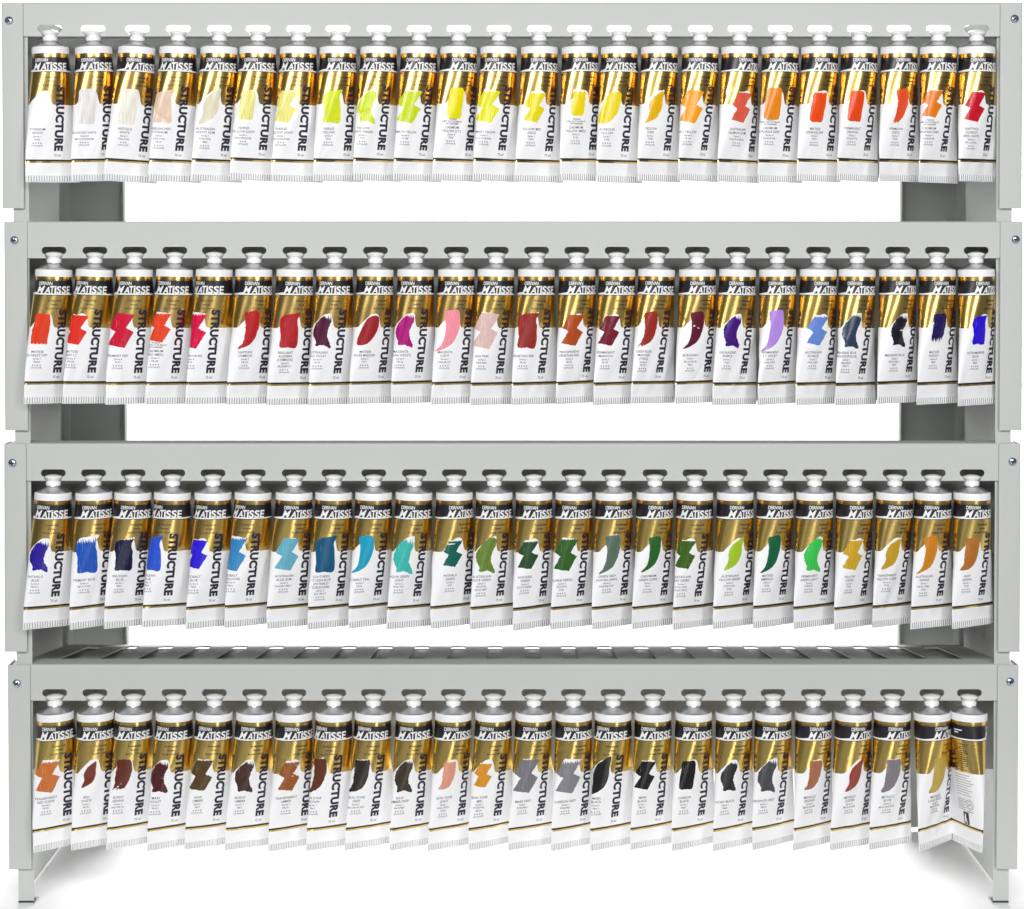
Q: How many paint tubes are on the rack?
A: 96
